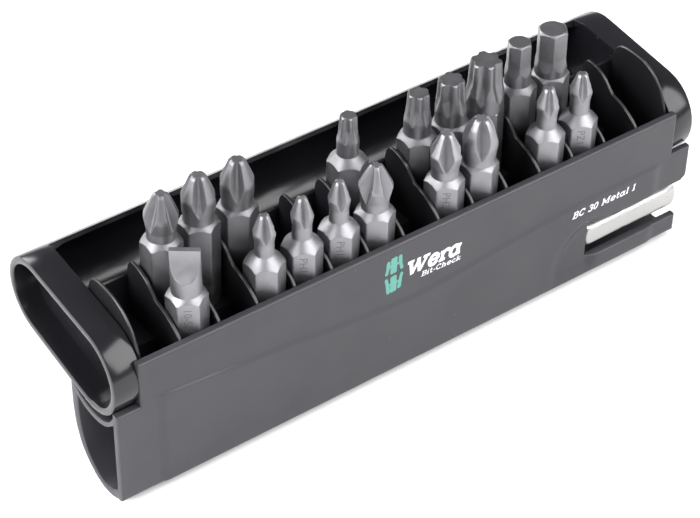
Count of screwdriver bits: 18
